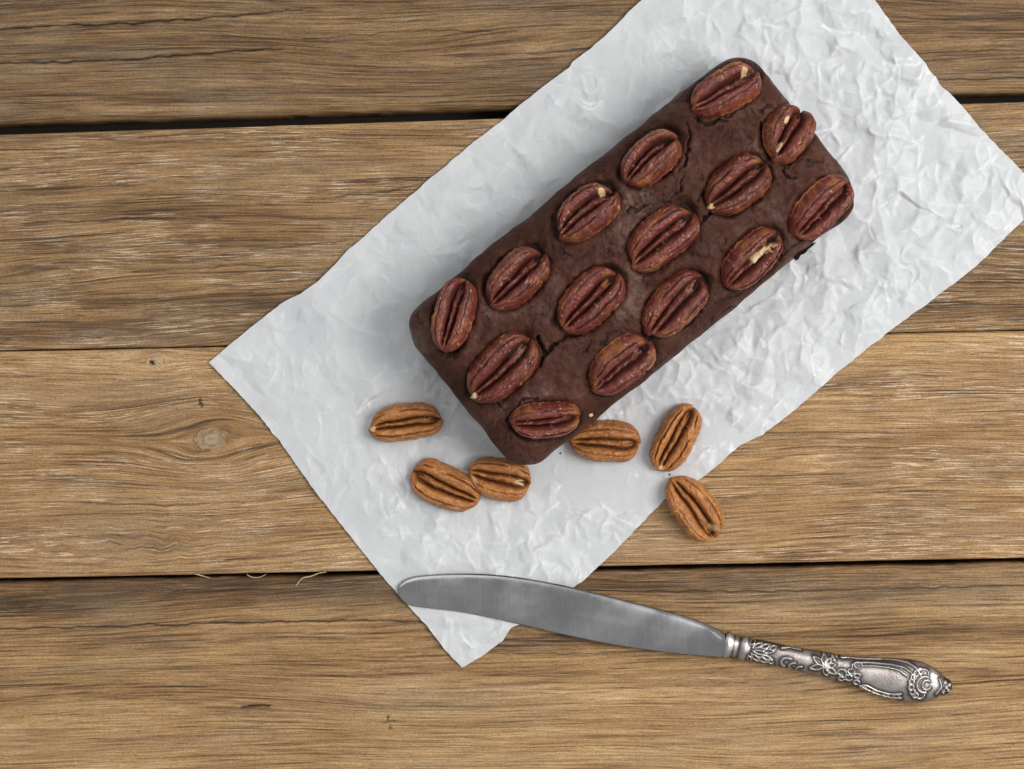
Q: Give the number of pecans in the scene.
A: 21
